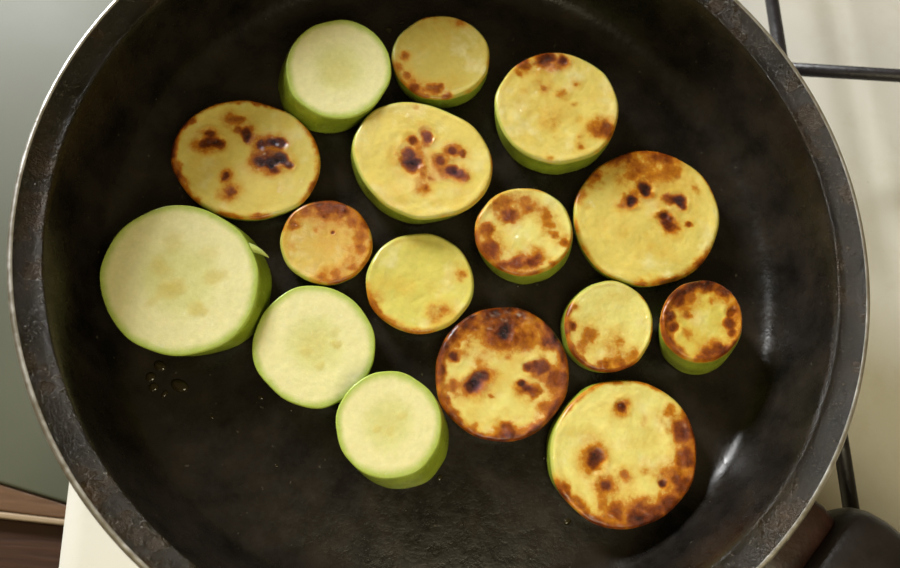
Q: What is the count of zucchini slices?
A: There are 16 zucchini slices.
